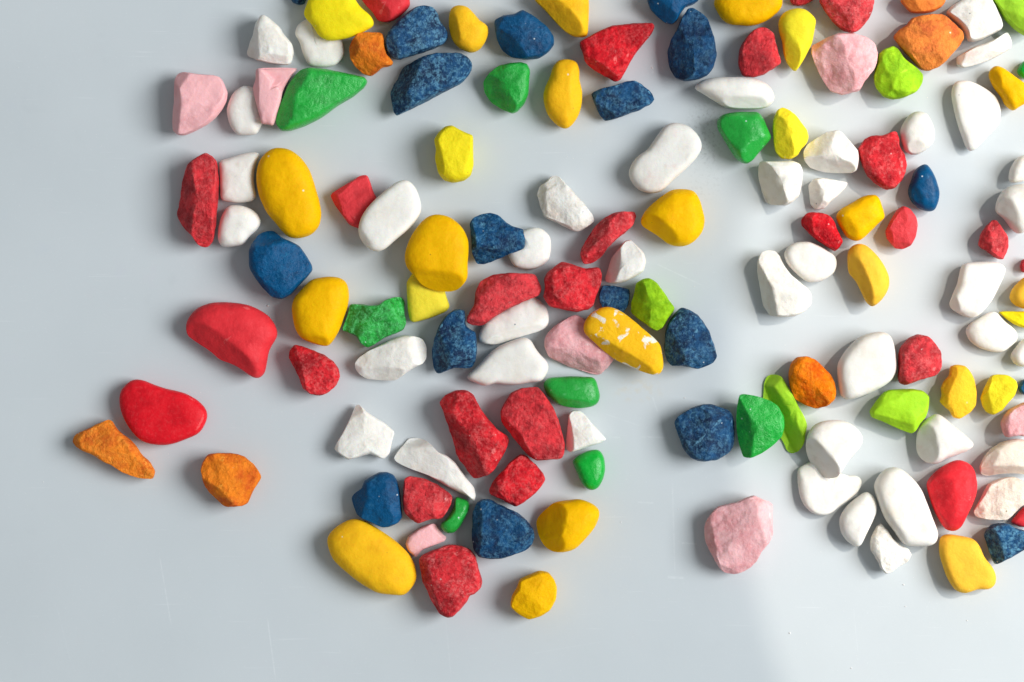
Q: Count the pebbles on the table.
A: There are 136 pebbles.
